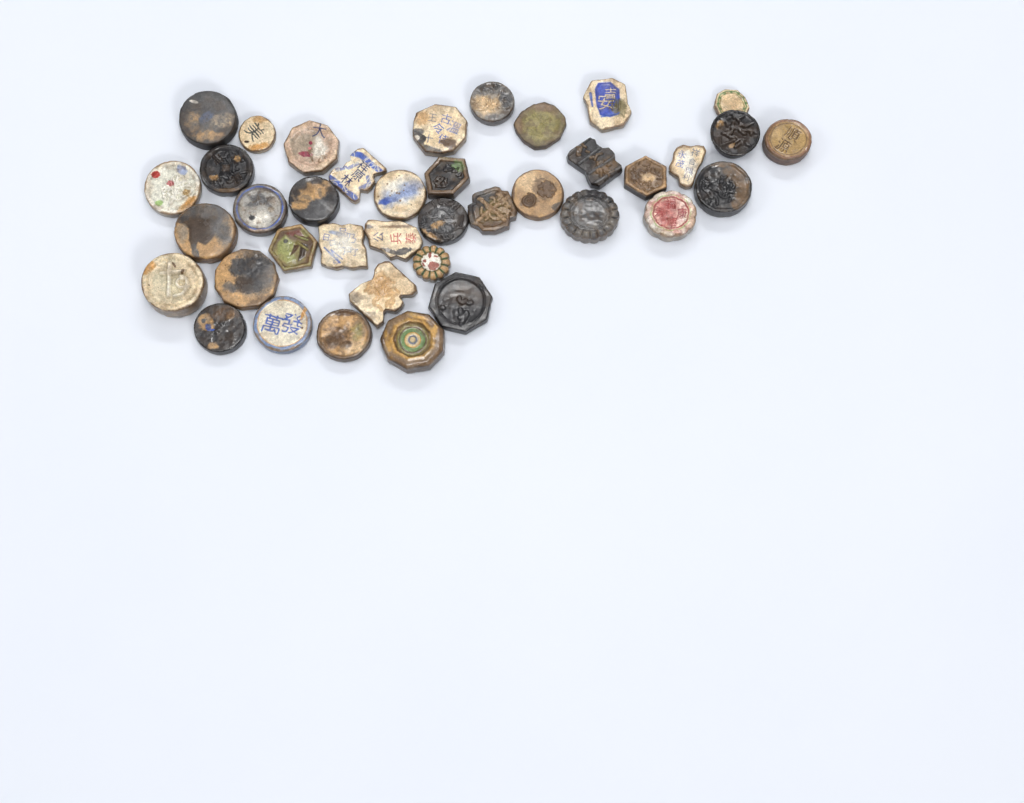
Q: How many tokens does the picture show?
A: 39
